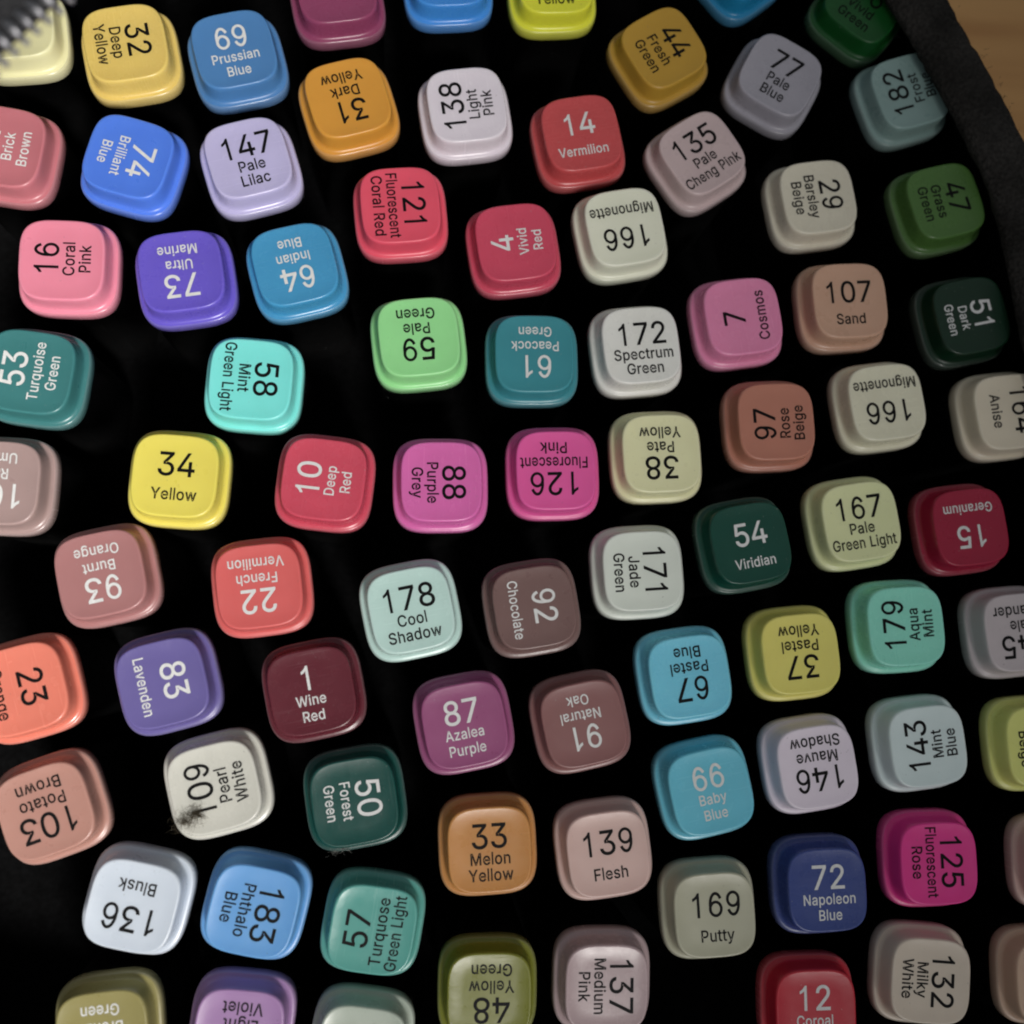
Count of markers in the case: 84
